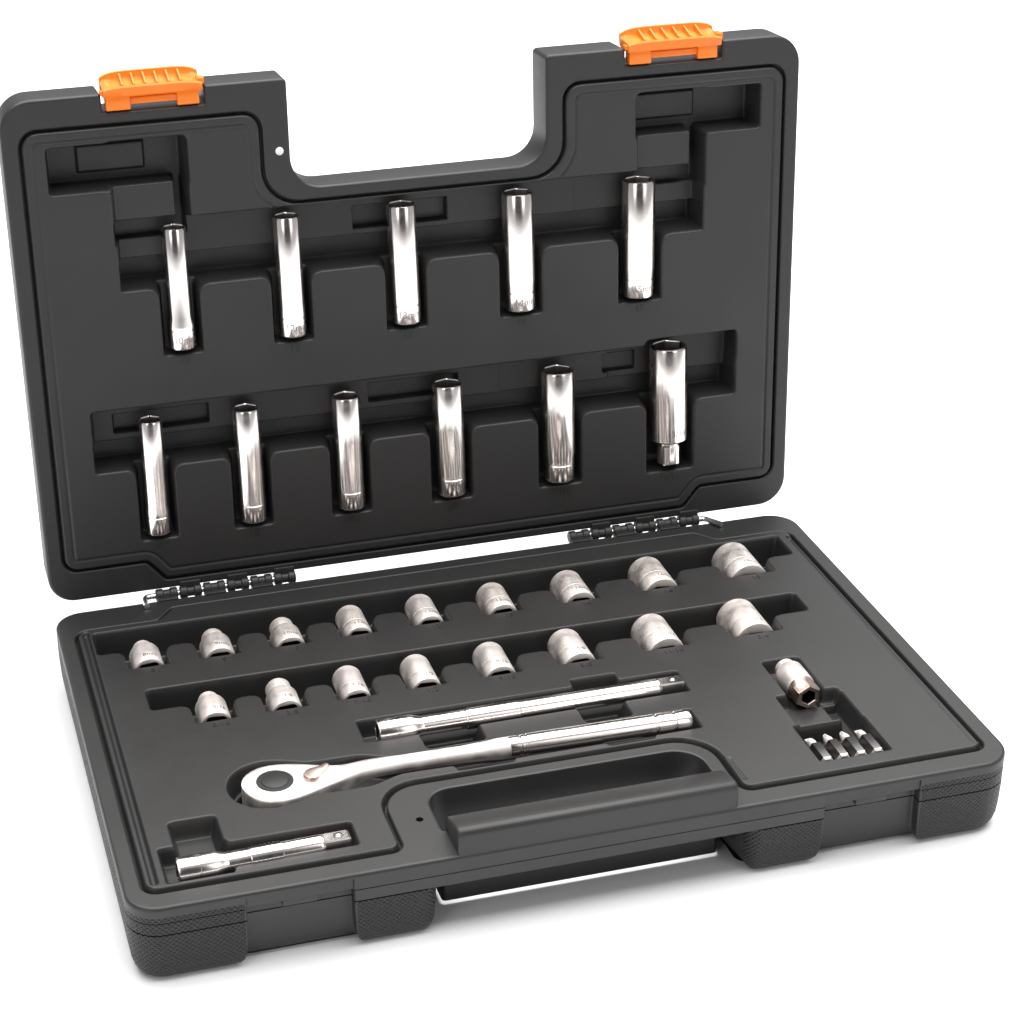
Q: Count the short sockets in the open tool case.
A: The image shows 17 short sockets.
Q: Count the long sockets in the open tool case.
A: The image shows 11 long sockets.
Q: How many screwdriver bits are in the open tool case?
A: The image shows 4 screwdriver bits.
